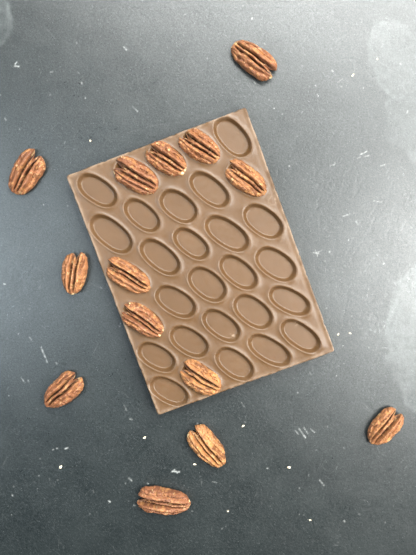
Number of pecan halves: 14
